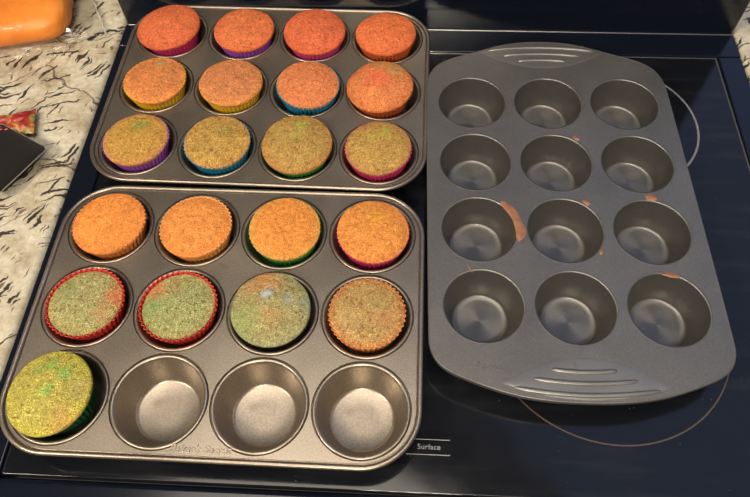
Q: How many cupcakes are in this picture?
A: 21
